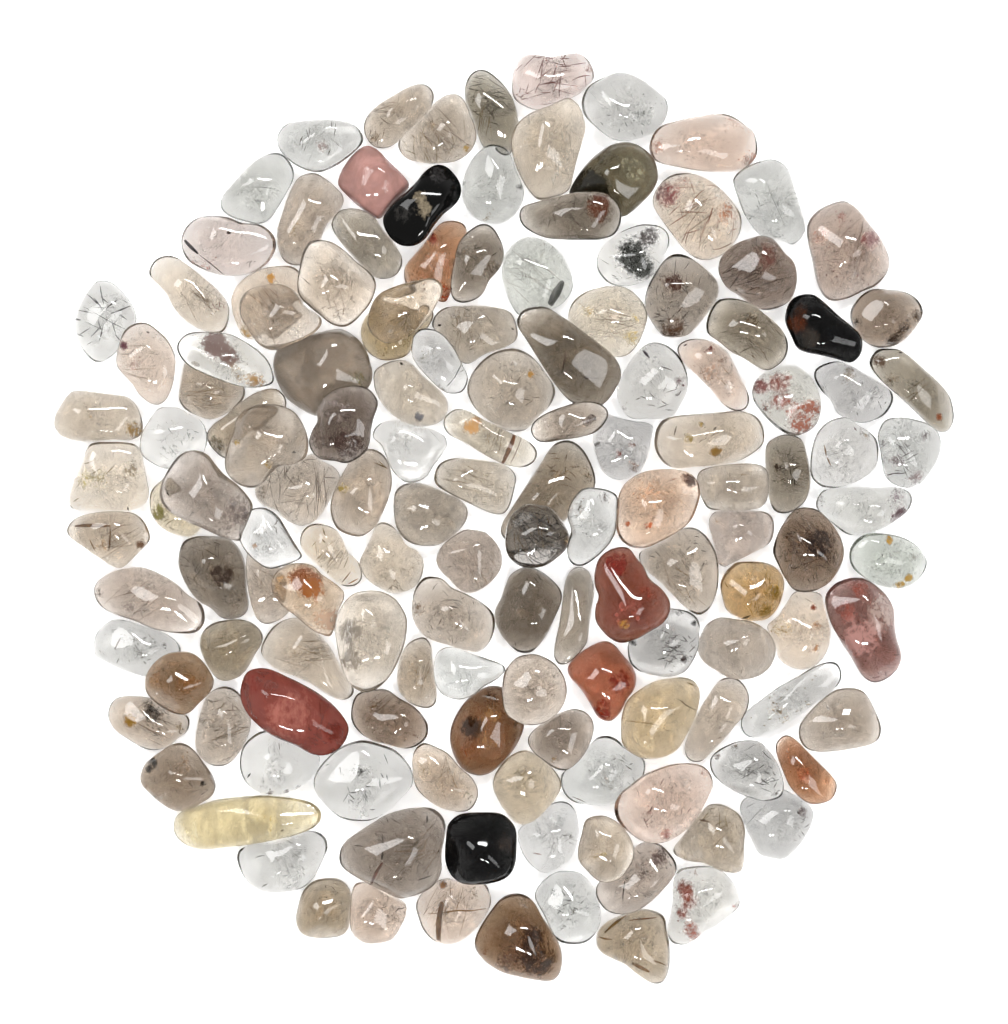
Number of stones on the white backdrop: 143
